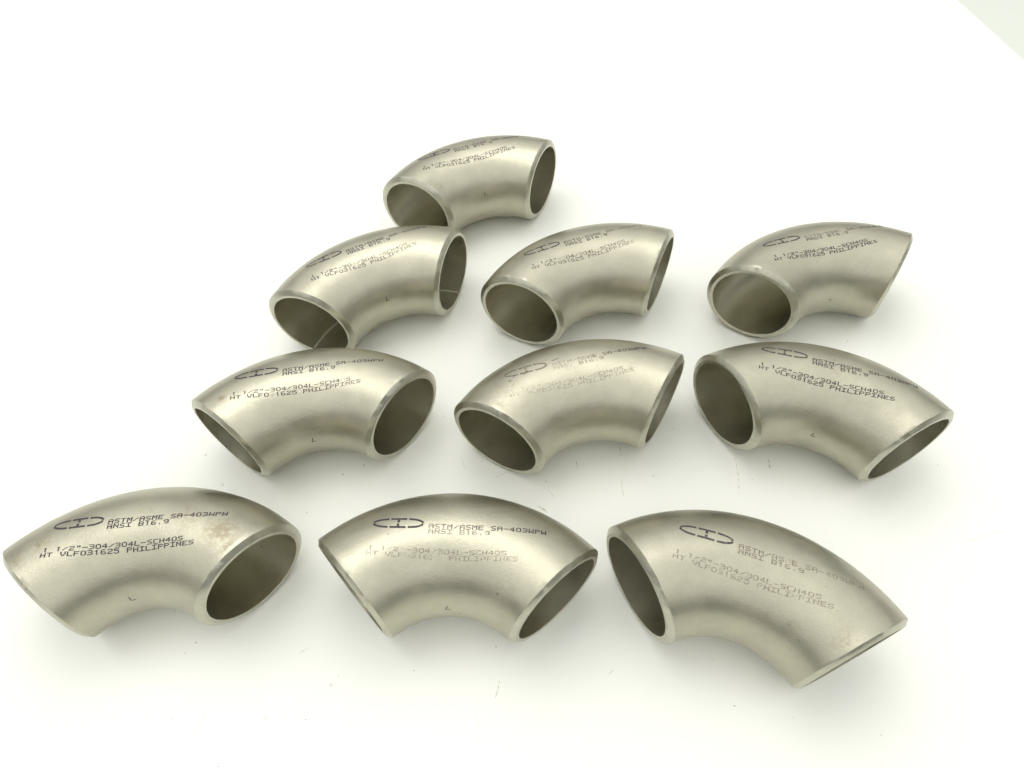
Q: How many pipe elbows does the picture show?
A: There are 10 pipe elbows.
